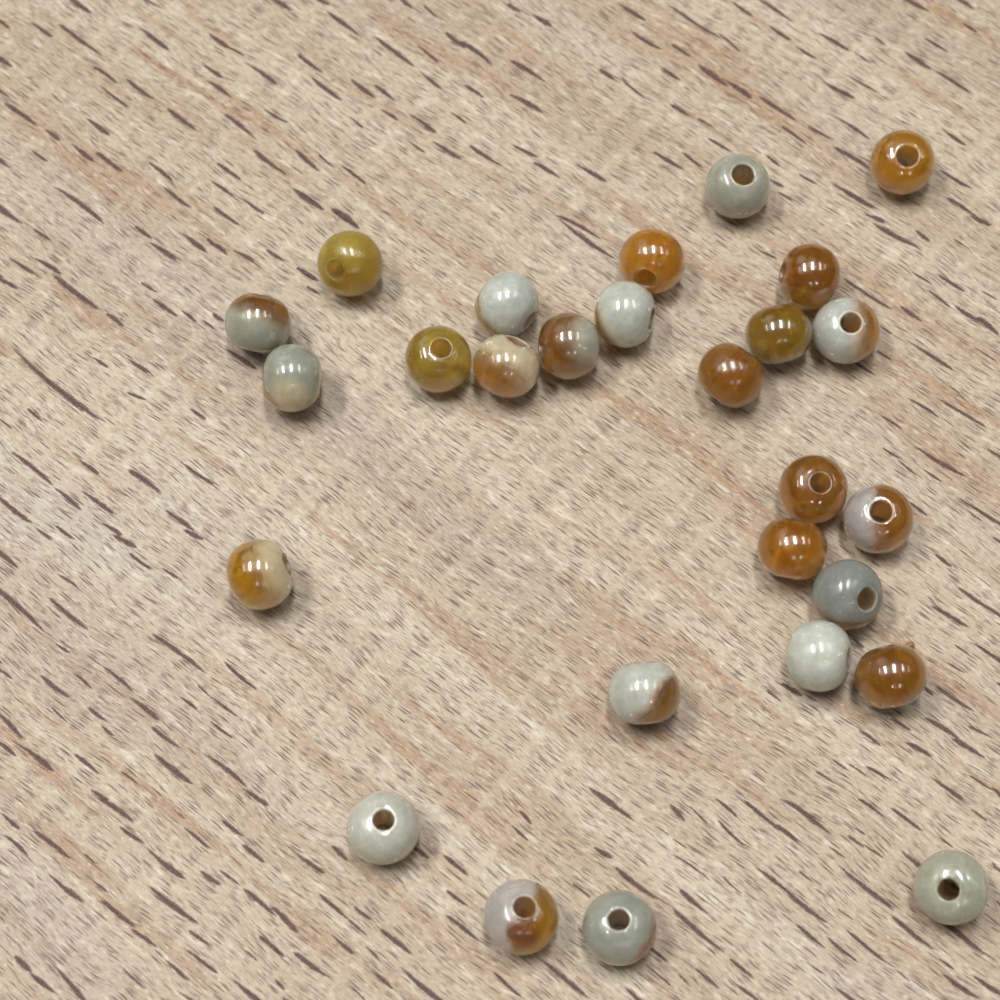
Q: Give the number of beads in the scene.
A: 27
